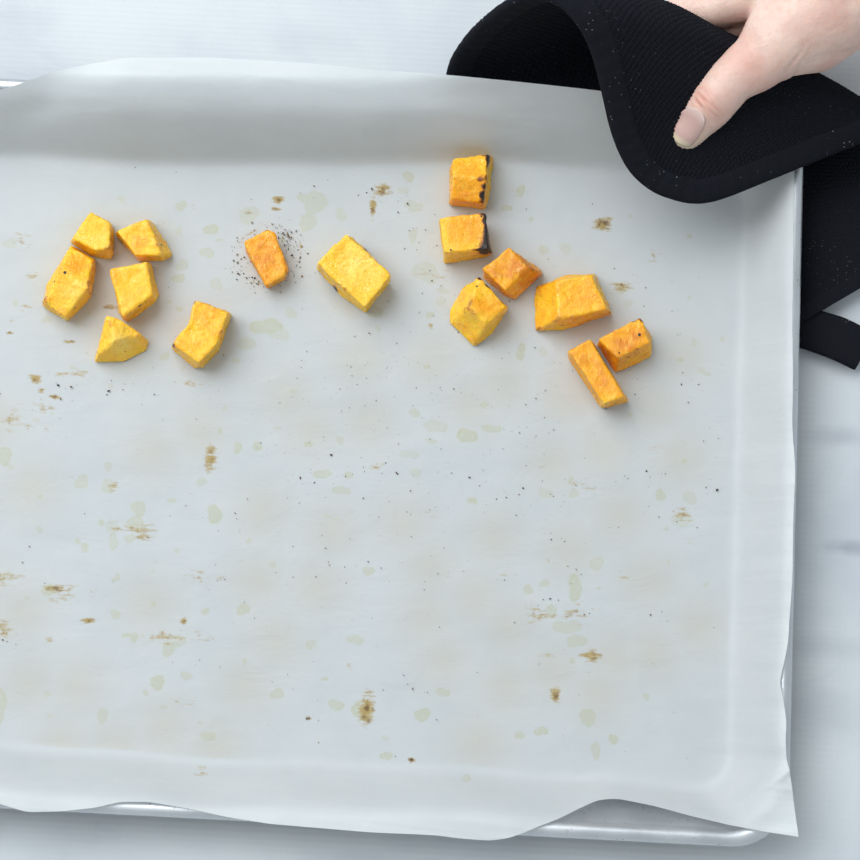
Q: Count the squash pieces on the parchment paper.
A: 15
